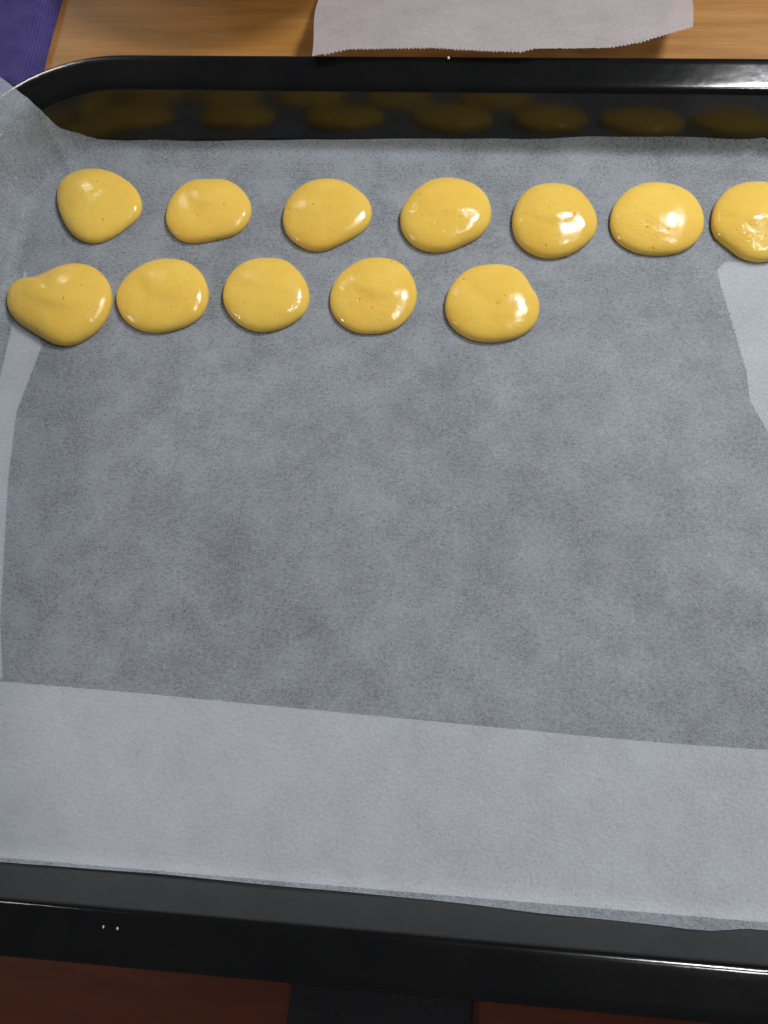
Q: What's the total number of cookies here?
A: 12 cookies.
